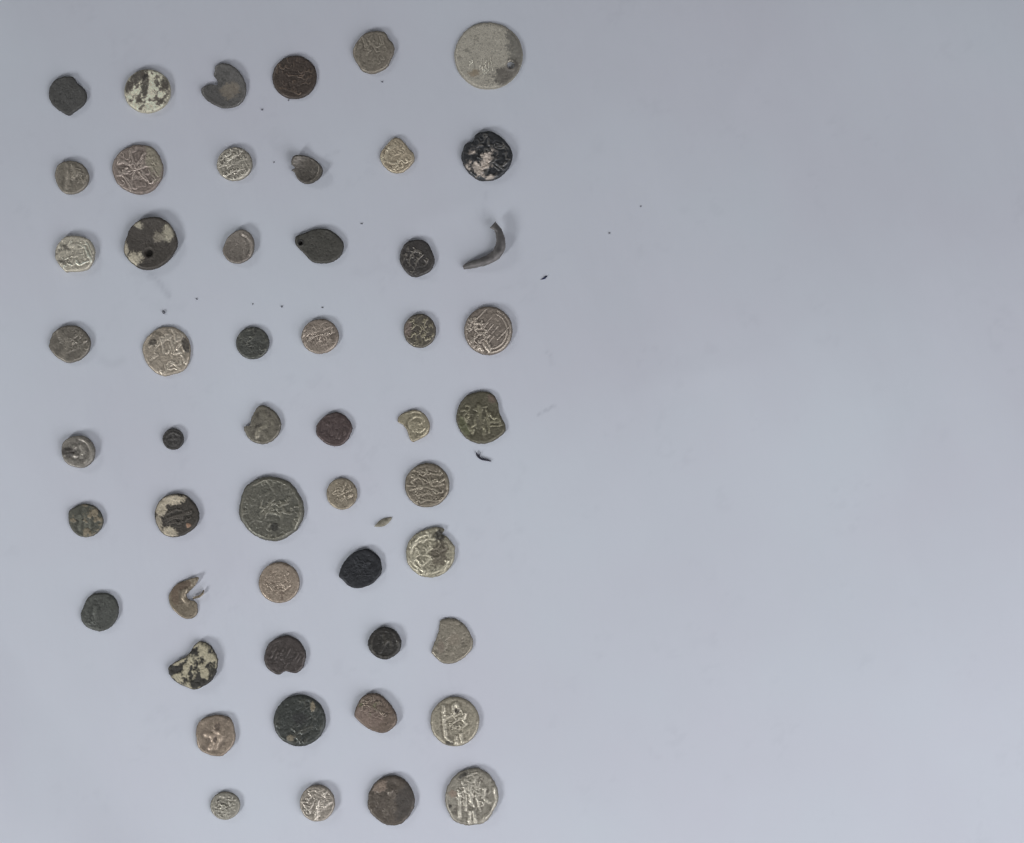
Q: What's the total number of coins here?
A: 51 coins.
